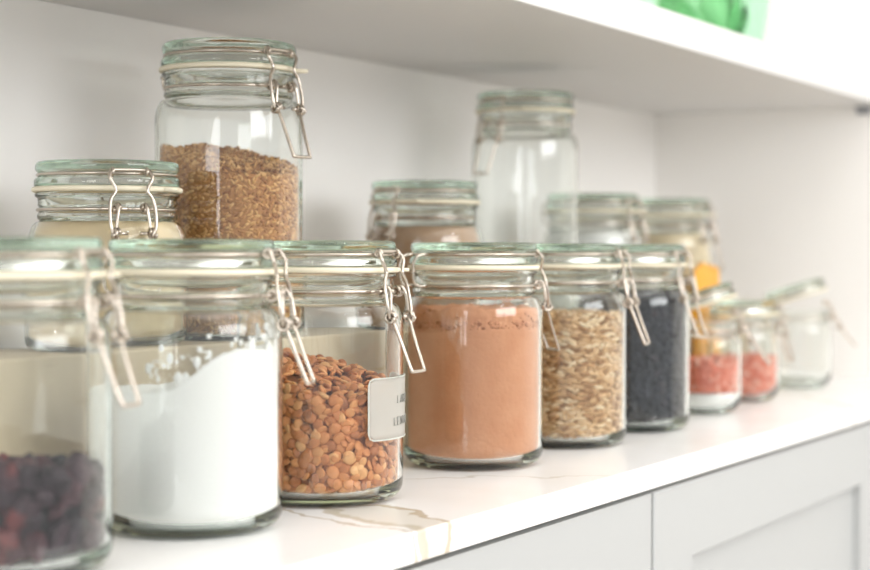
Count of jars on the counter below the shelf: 15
